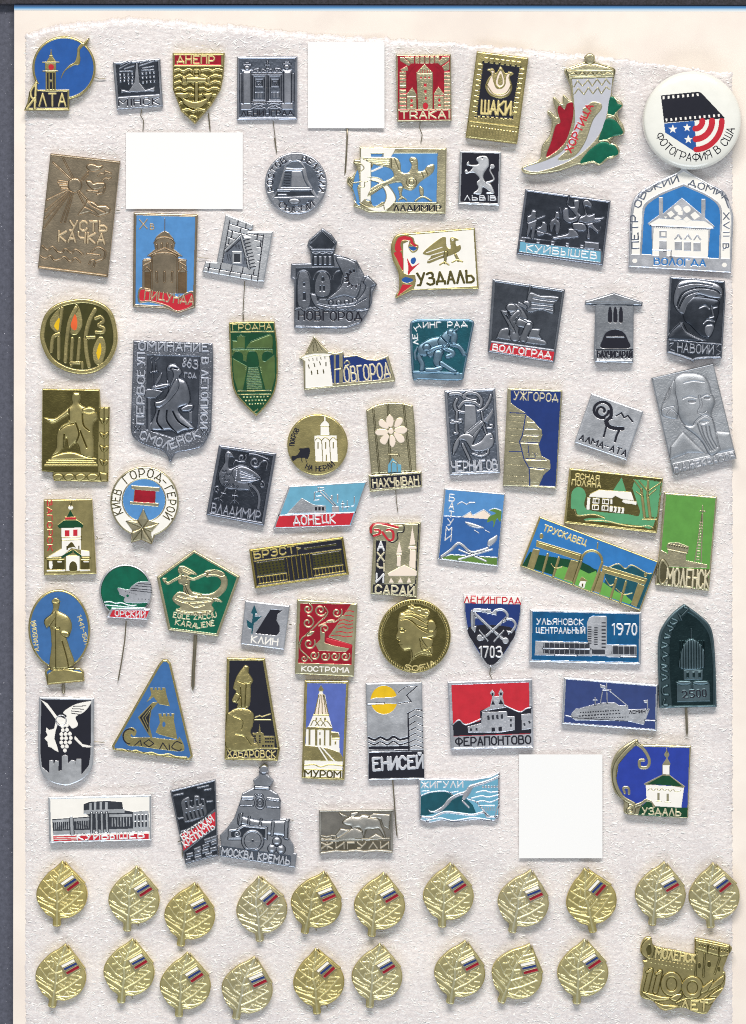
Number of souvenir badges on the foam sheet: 66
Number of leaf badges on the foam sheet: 20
